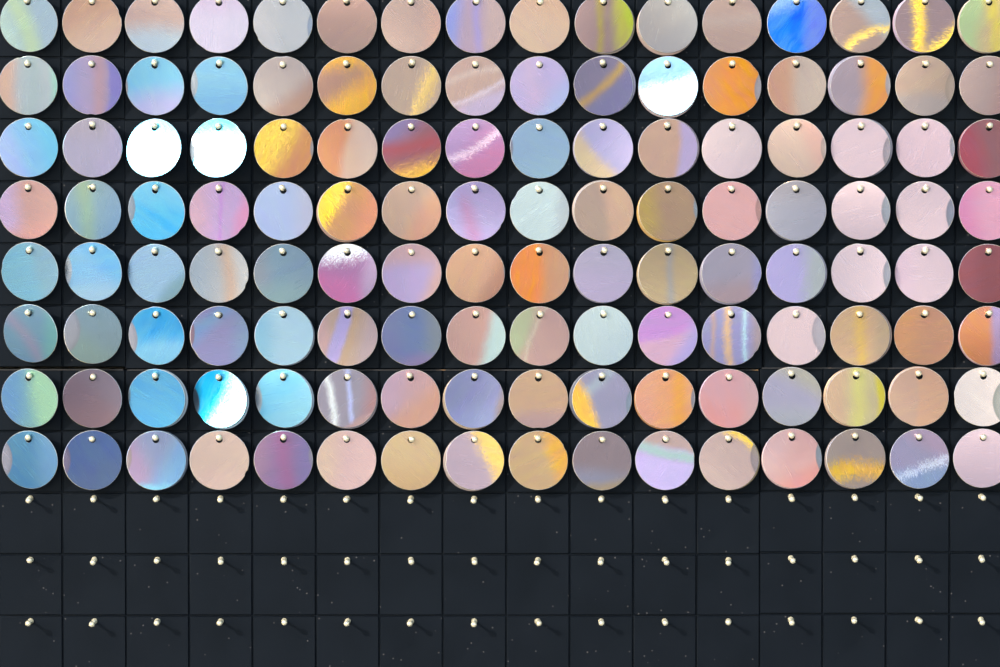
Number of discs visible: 128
